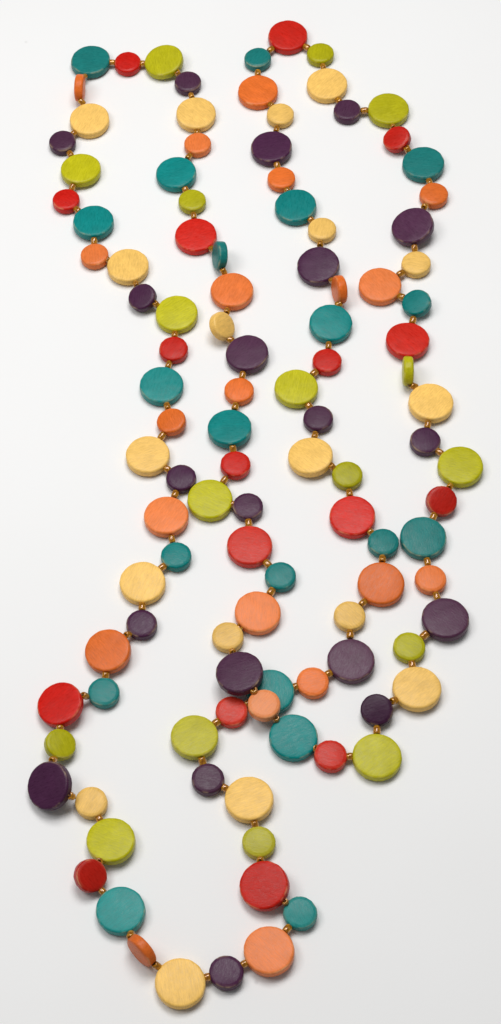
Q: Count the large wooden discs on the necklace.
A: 56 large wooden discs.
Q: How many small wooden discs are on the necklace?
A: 56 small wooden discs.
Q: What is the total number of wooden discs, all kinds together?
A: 112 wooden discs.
